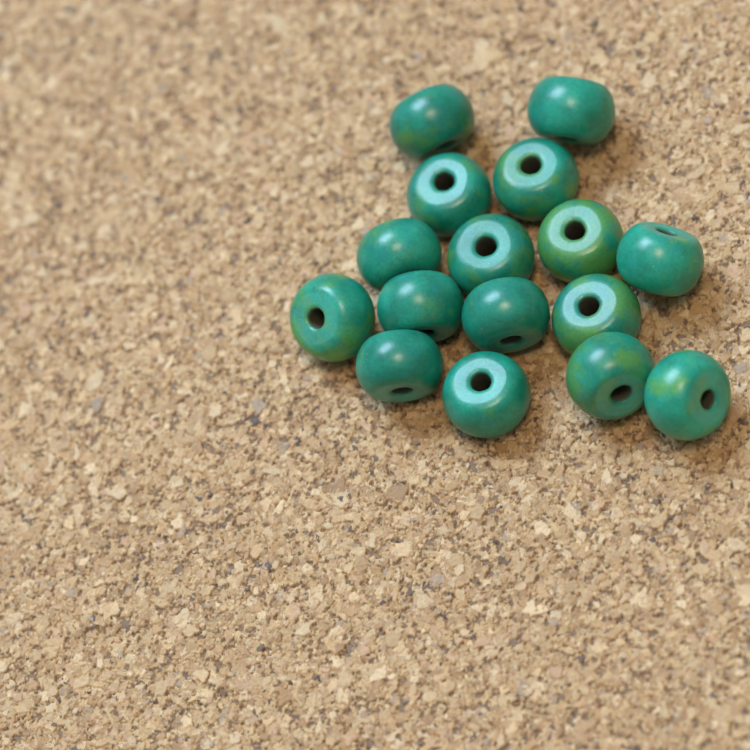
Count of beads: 16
